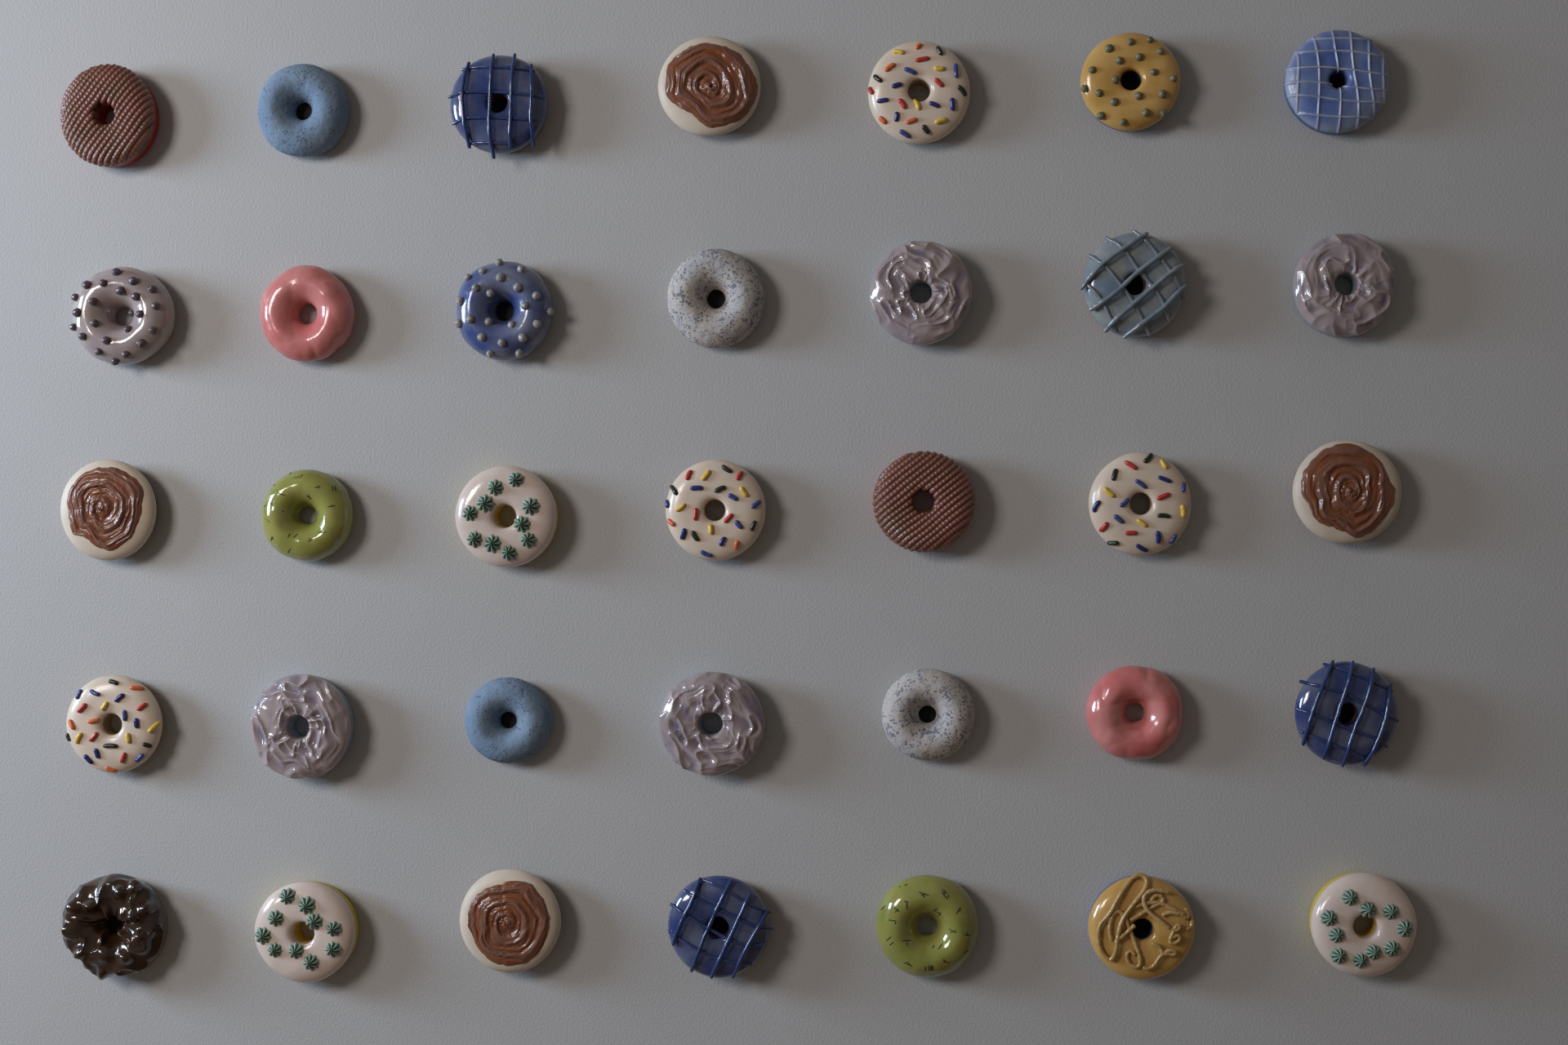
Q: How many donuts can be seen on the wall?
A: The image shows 35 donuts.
